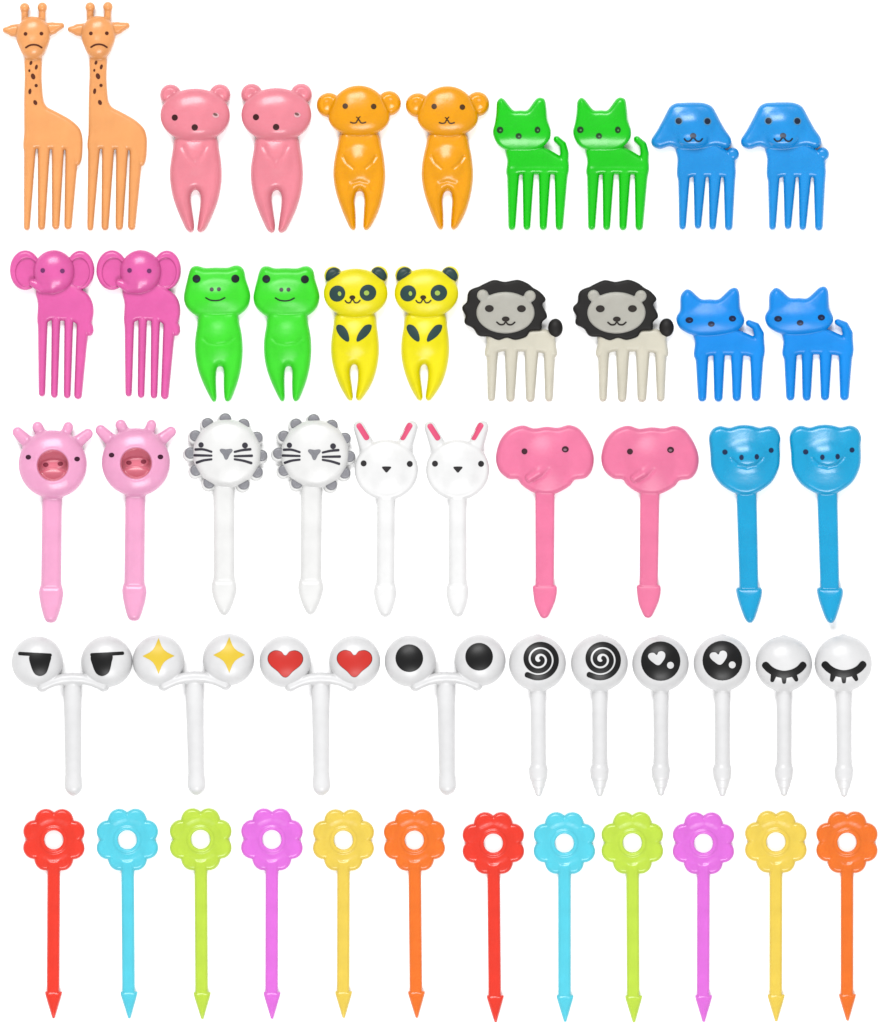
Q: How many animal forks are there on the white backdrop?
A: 20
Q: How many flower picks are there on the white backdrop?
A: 12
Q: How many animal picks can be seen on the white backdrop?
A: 10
